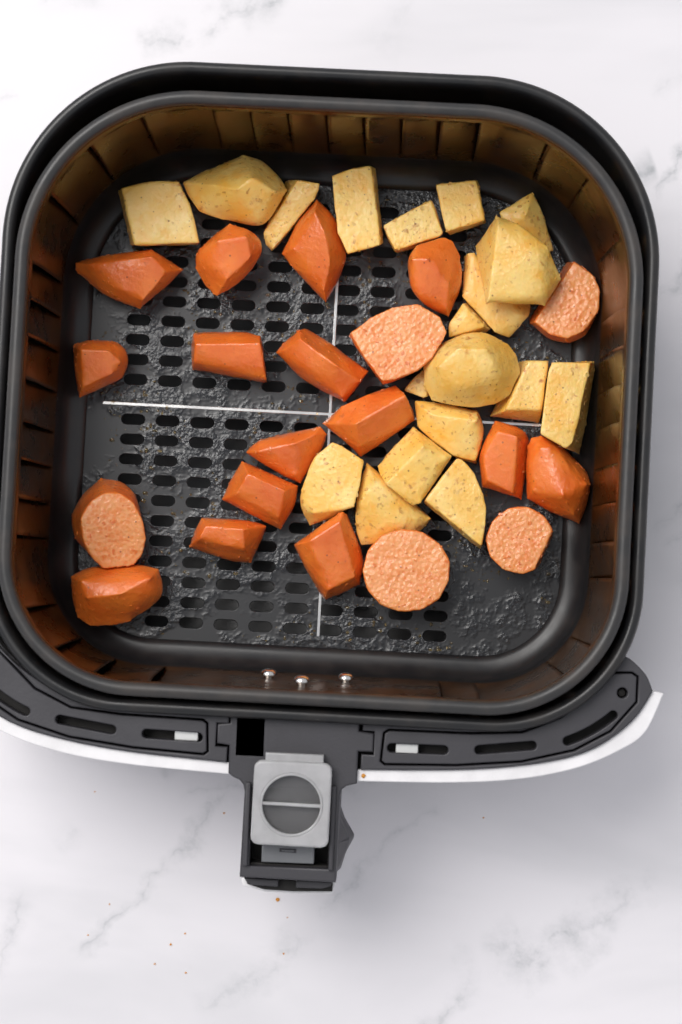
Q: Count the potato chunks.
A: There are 19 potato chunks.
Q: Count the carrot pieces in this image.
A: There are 20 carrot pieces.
